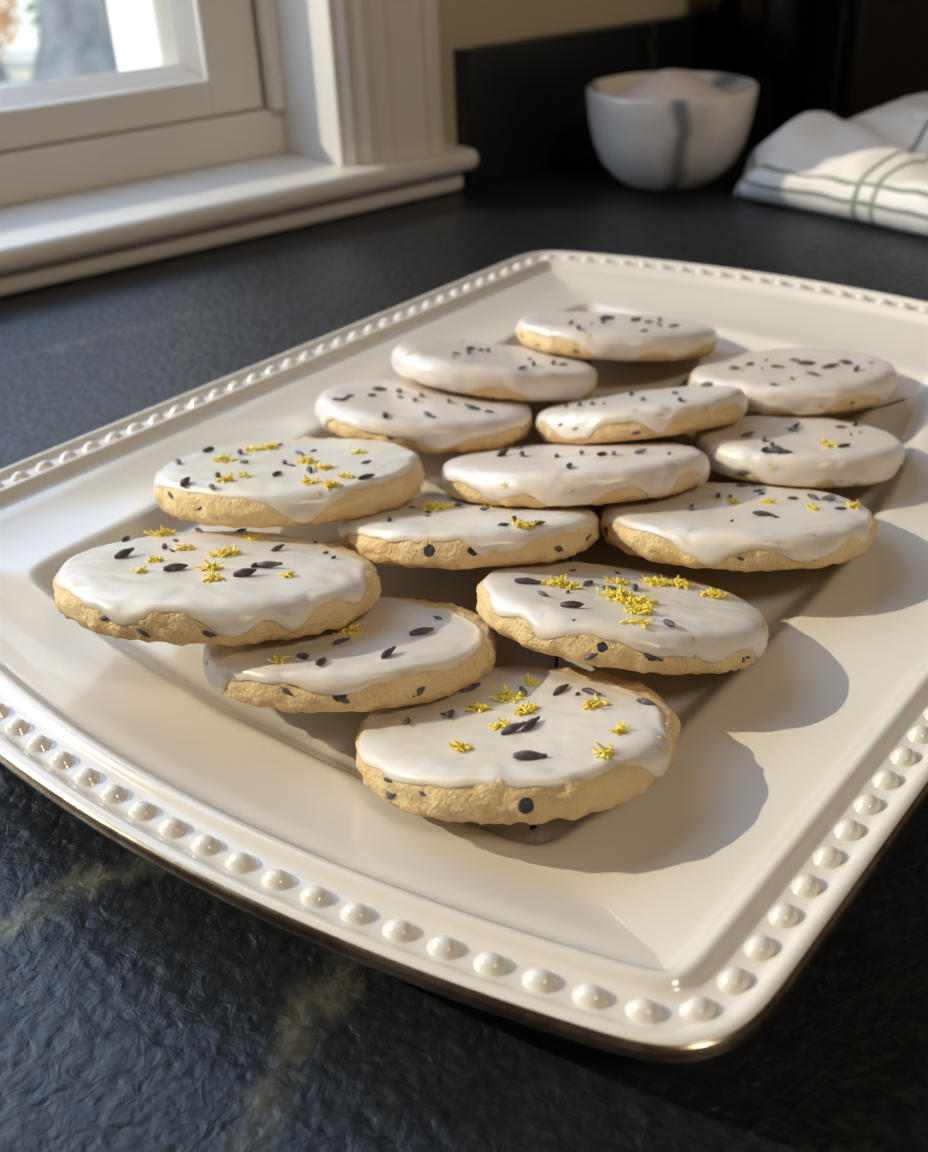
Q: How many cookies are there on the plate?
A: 14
